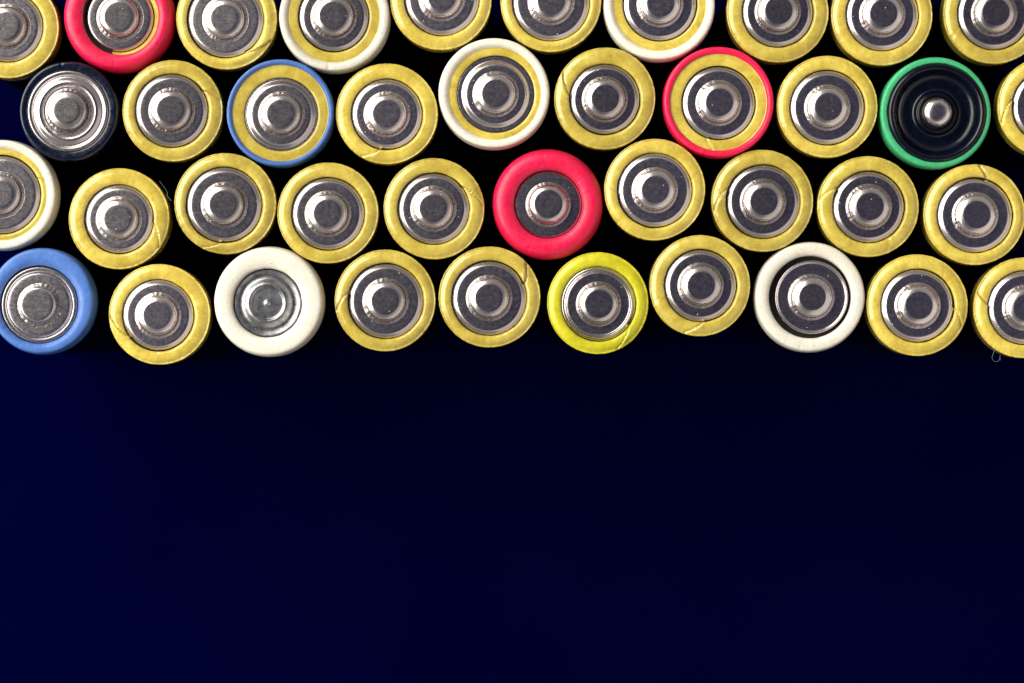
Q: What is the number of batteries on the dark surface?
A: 40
